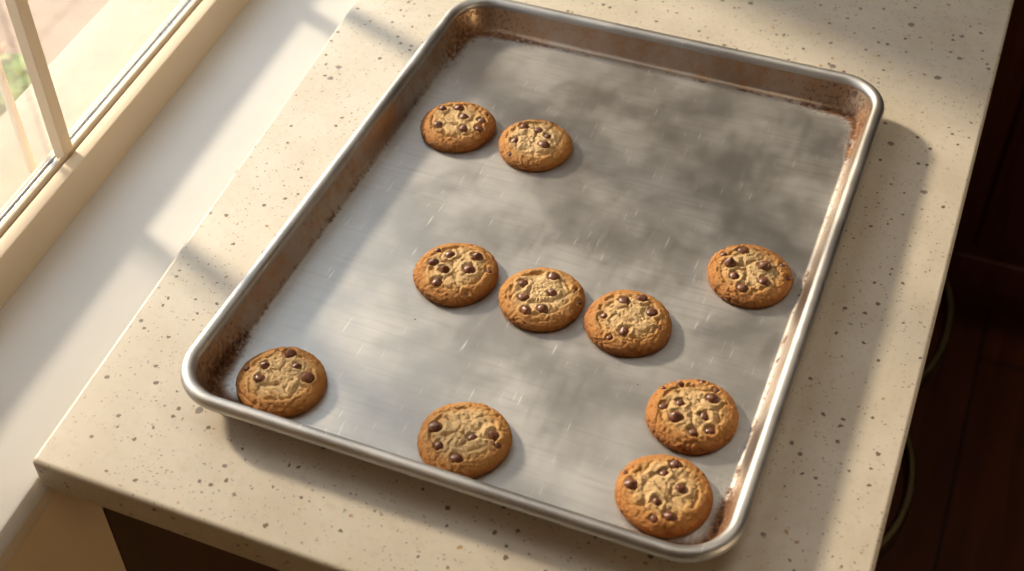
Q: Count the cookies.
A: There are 10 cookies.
